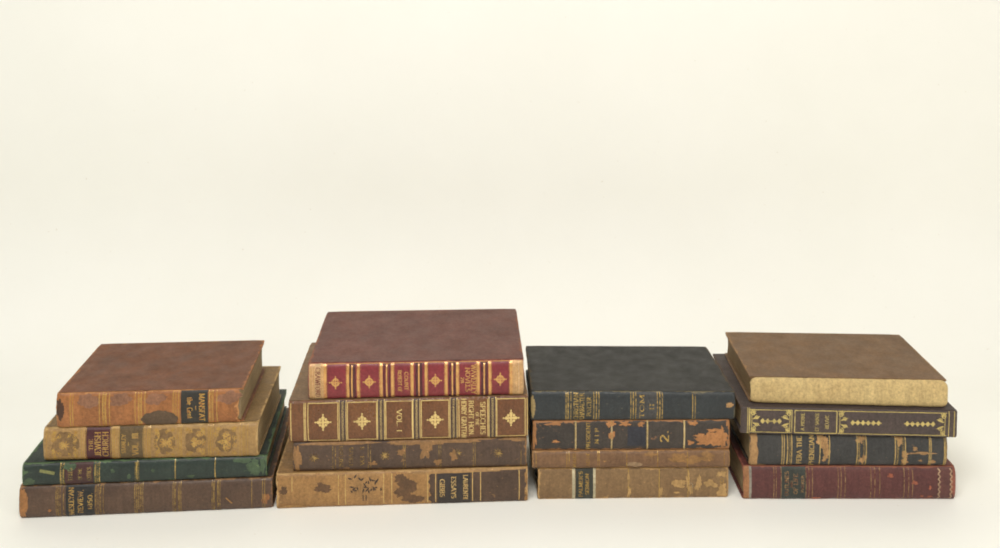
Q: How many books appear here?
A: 16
